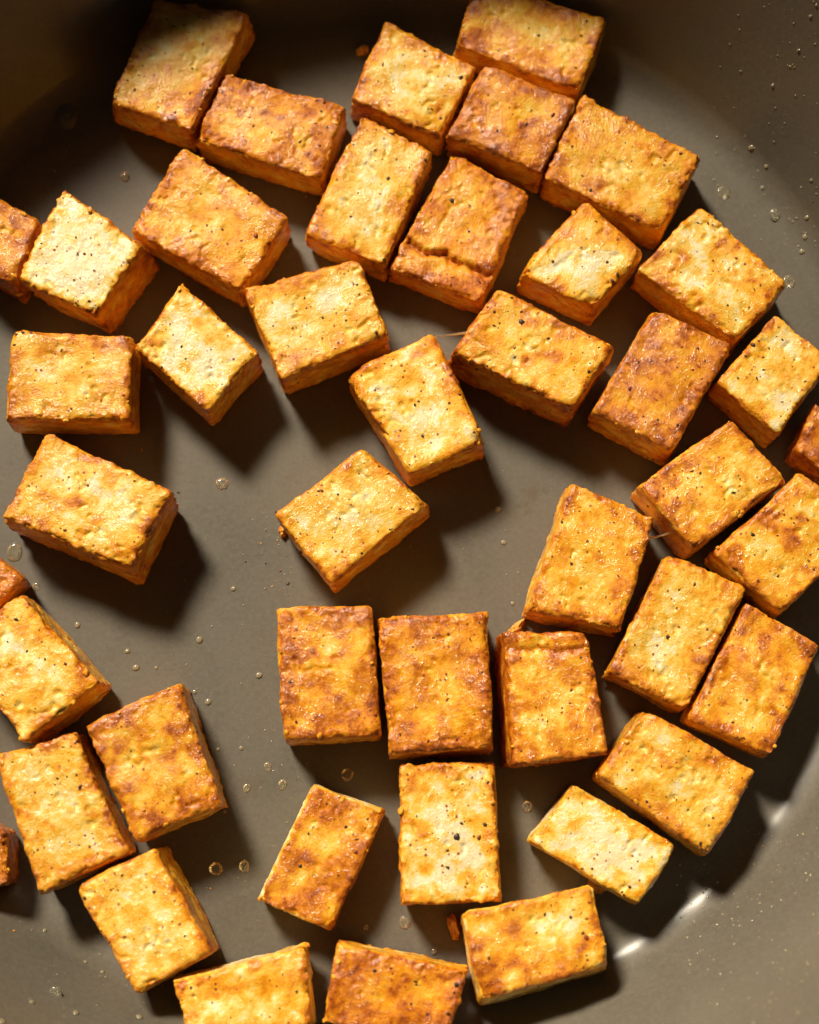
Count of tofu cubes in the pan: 44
